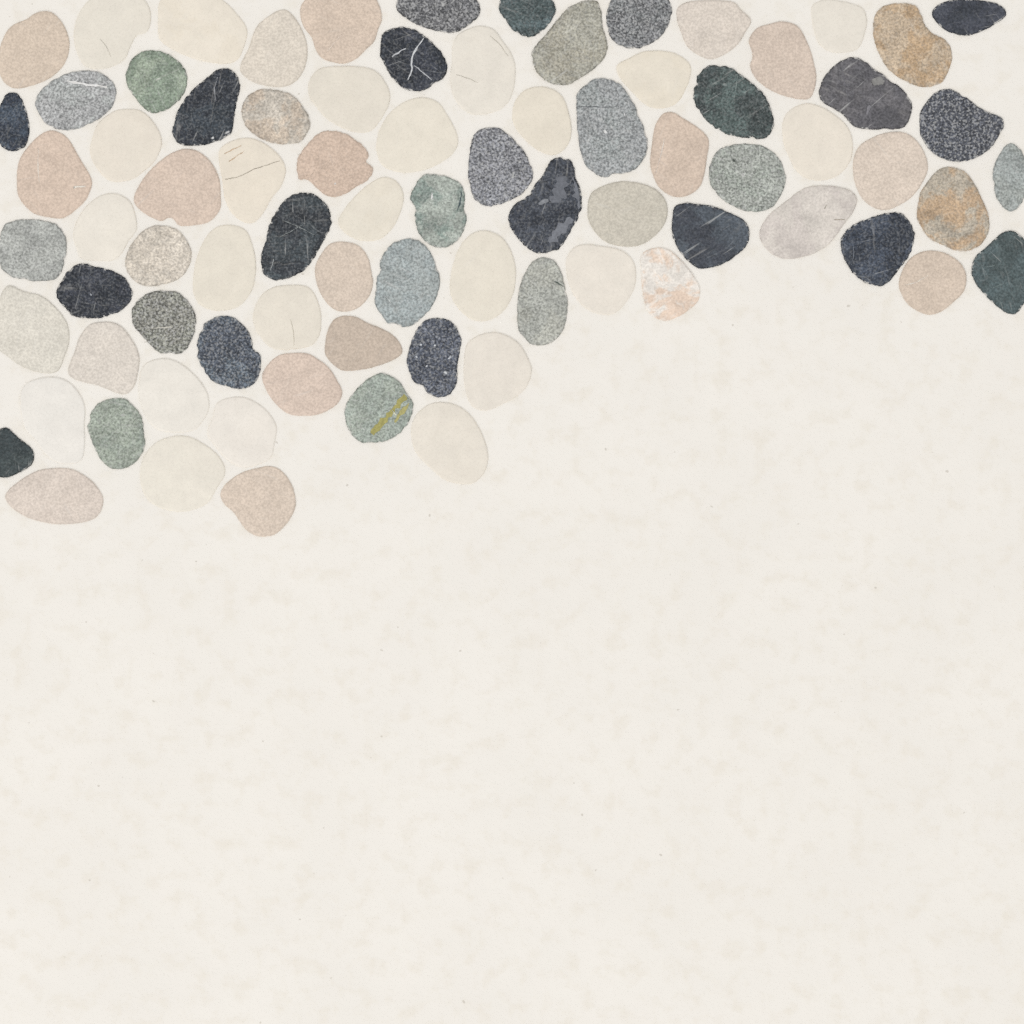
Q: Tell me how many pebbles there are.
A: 81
